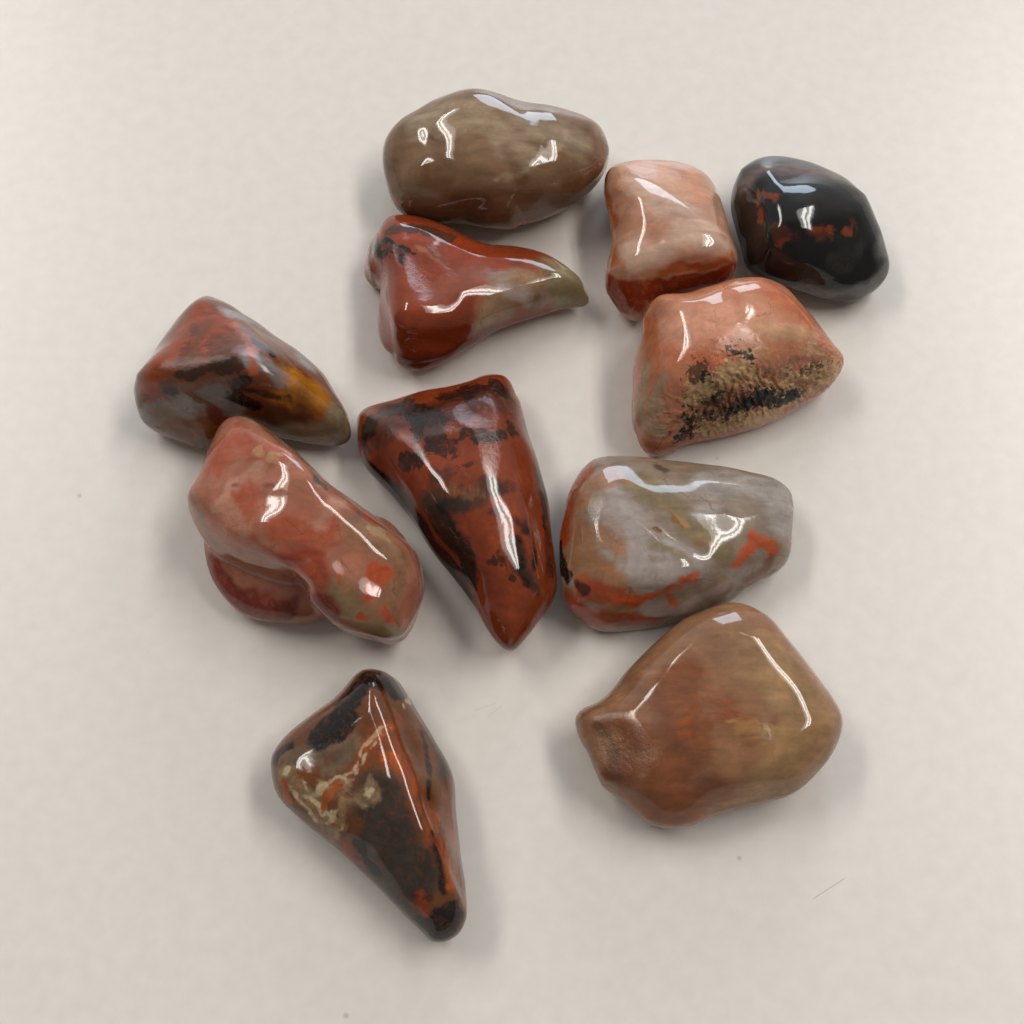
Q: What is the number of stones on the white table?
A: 11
